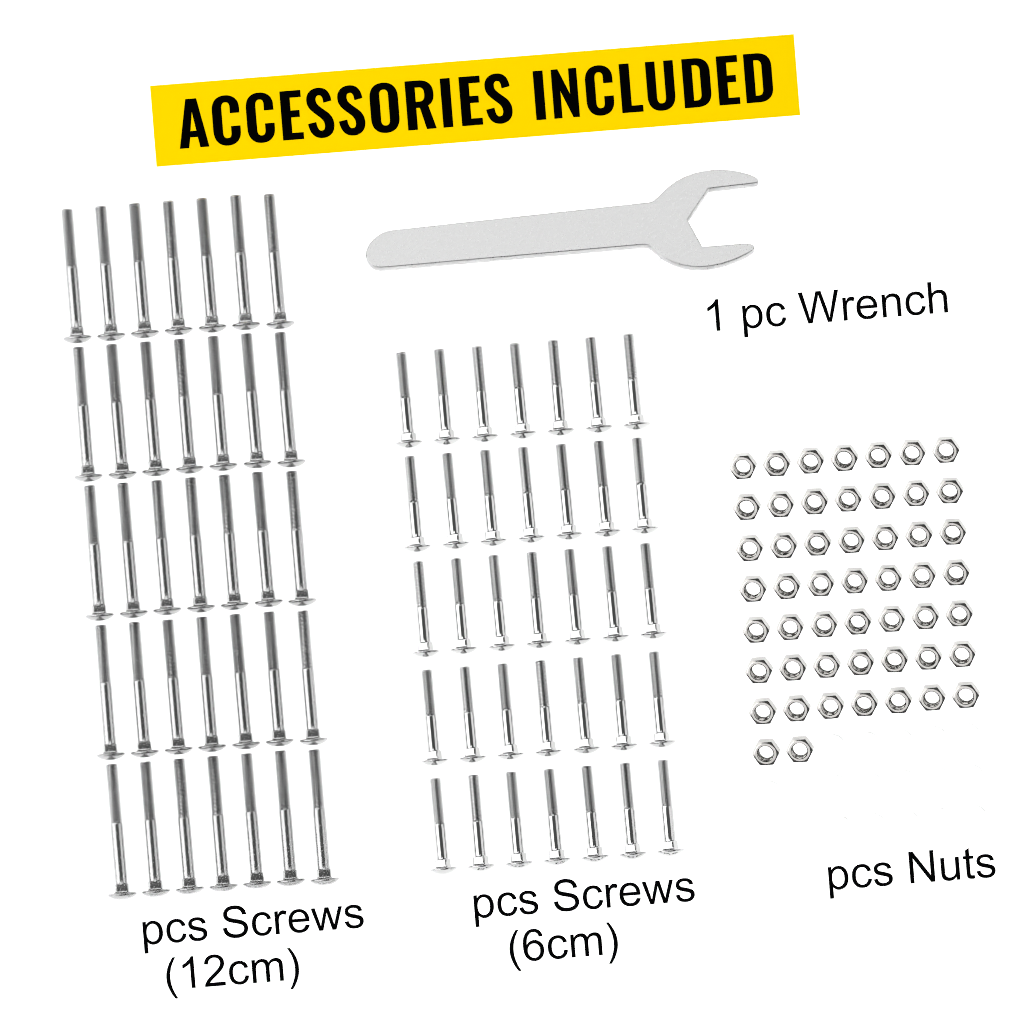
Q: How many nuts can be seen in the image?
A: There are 51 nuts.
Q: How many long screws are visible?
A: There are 35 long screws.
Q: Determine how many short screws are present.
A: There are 35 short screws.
